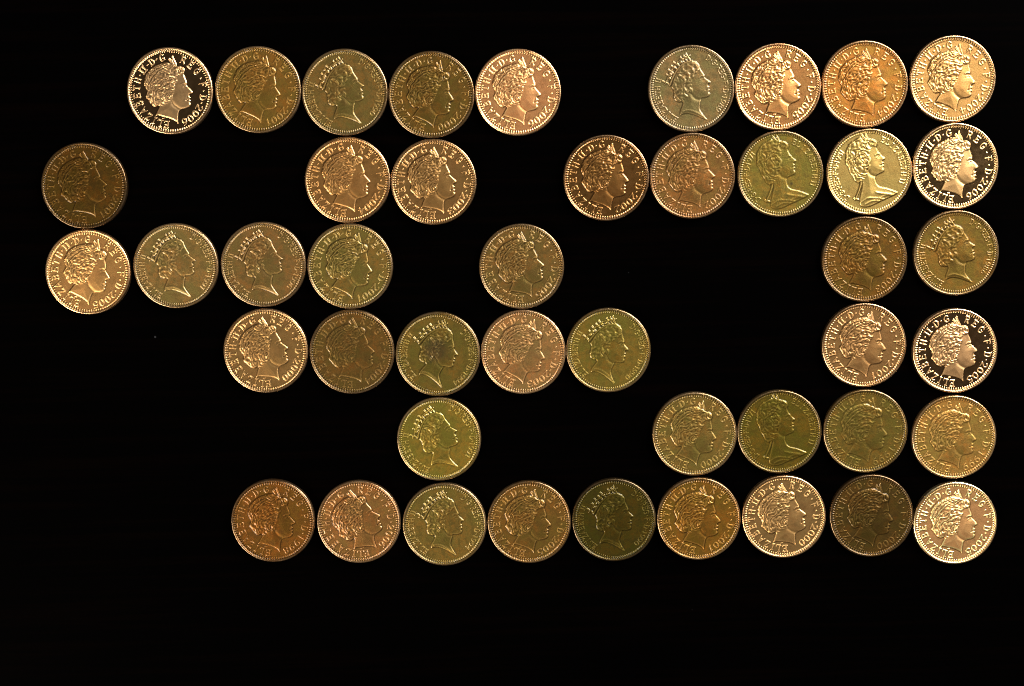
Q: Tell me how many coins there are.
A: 45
